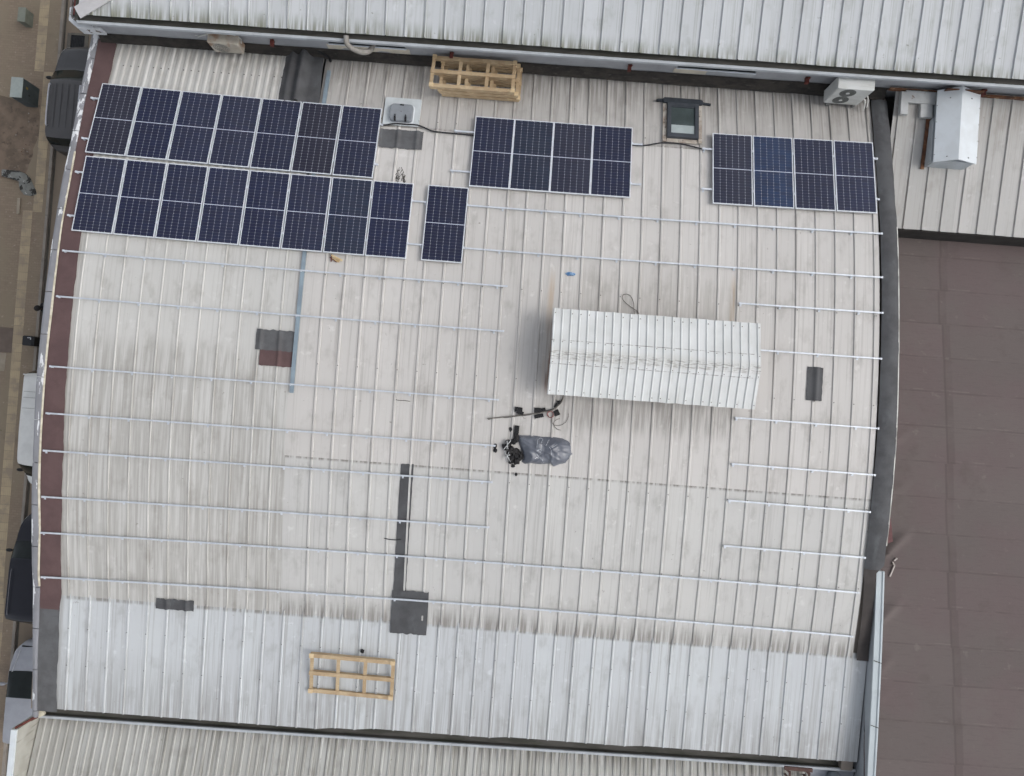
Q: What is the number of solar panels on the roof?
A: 24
